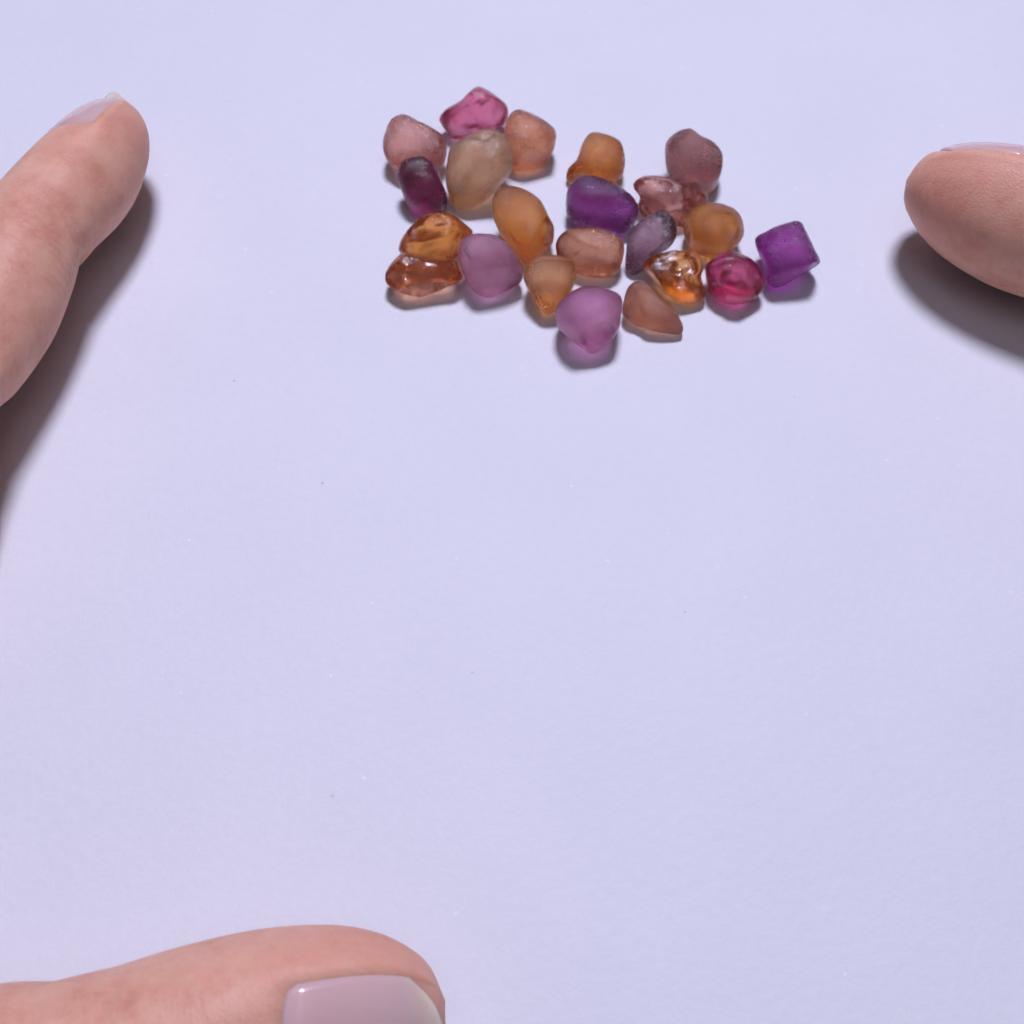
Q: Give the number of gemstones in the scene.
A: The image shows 22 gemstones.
